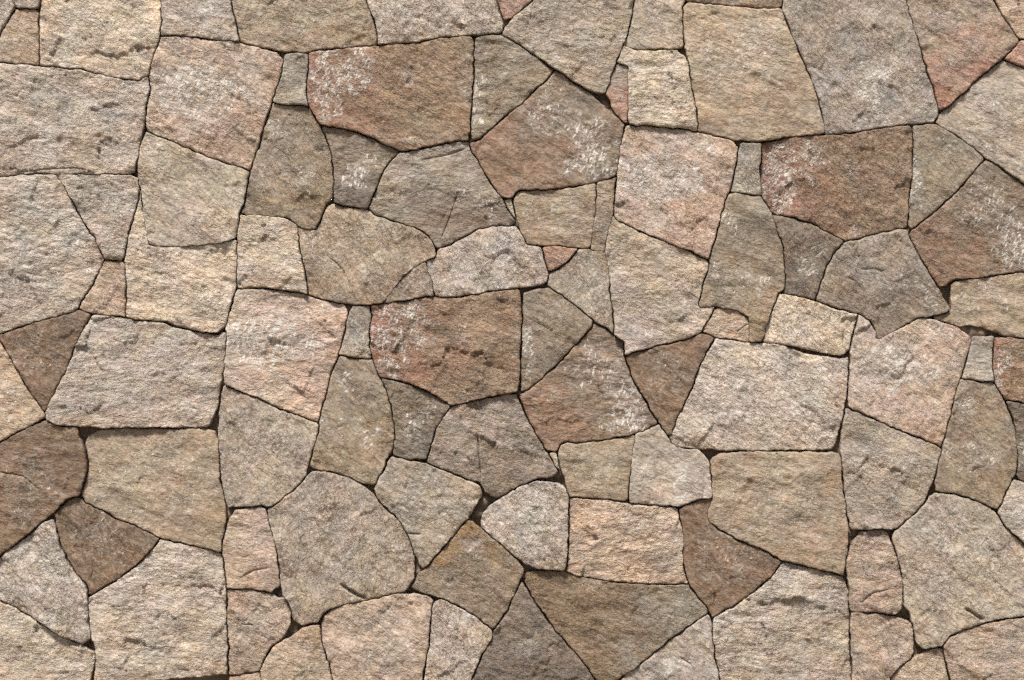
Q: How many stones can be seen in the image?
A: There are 106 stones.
